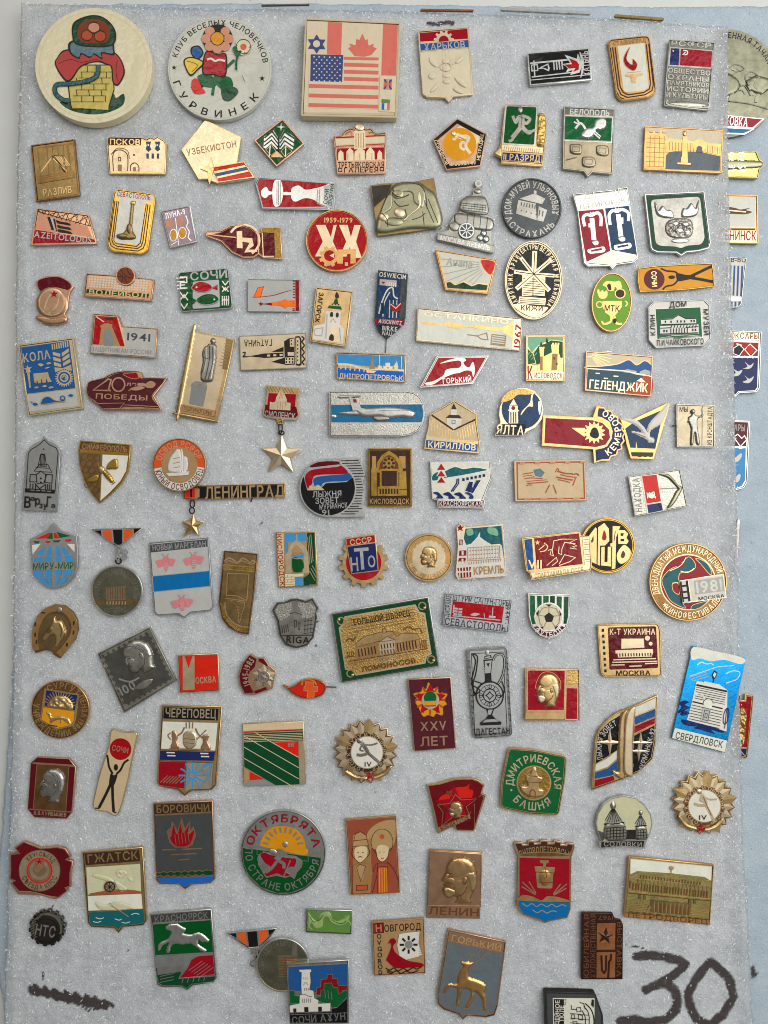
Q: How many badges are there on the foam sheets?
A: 124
